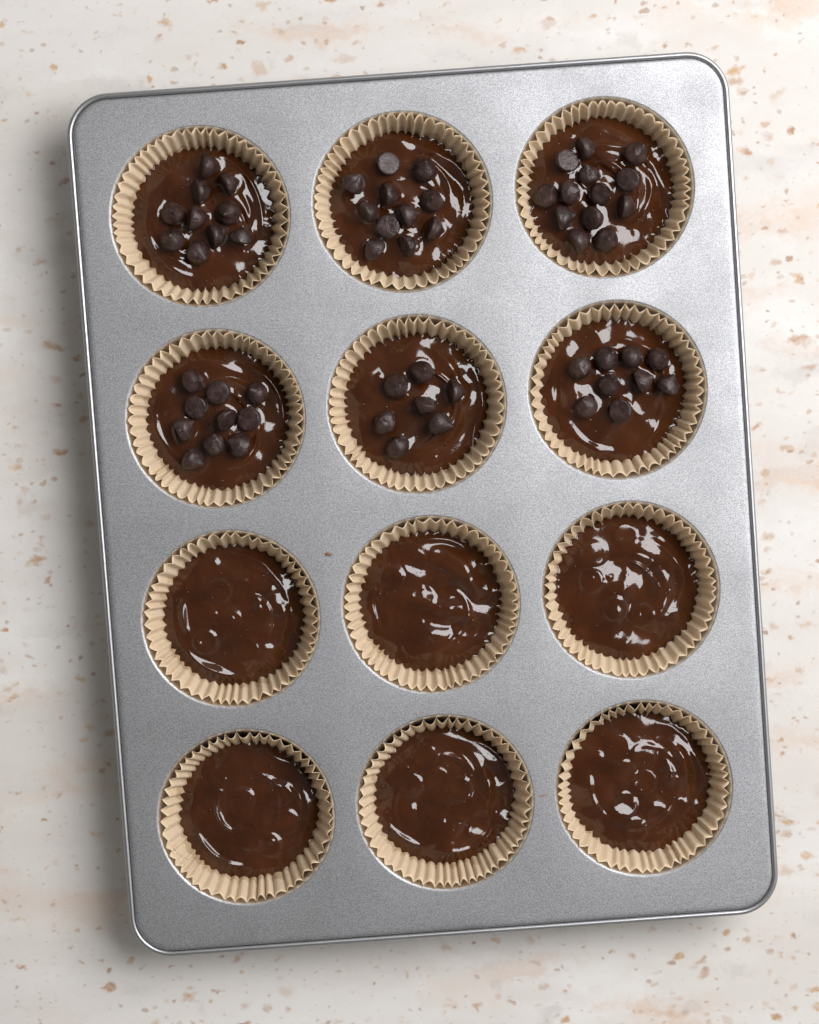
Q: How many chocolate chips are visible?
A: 60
